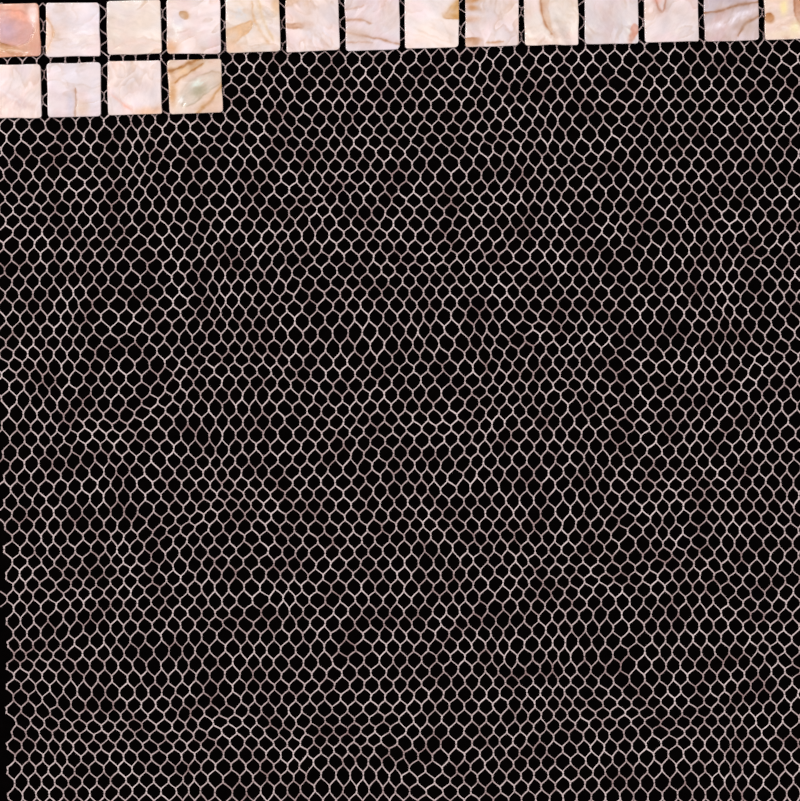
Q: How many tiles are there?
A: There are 18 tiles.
